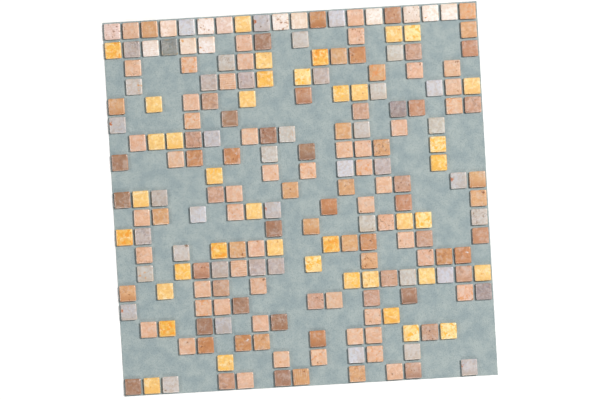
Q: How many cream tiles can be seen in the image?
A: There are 13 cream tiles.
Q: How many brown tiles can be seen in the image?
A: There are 119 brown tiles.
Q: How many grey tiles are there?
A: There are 44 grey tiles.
